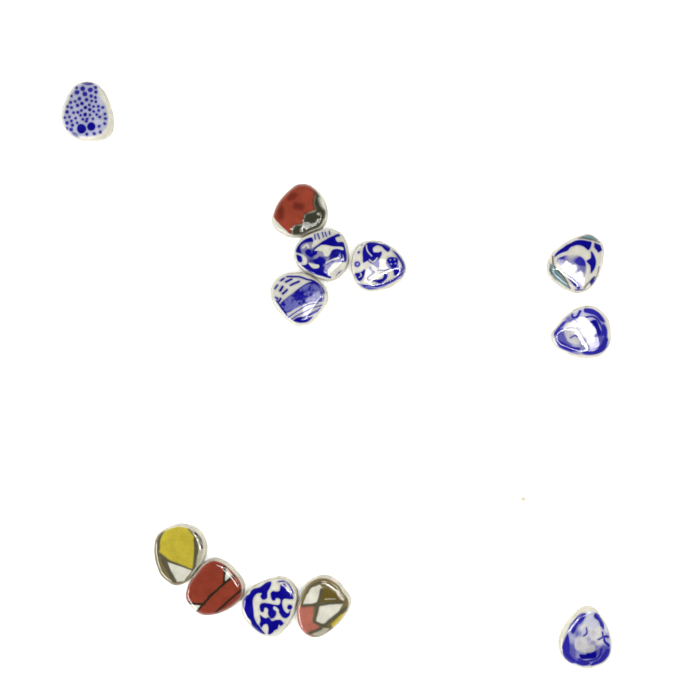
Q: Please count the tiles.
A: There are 12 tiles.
